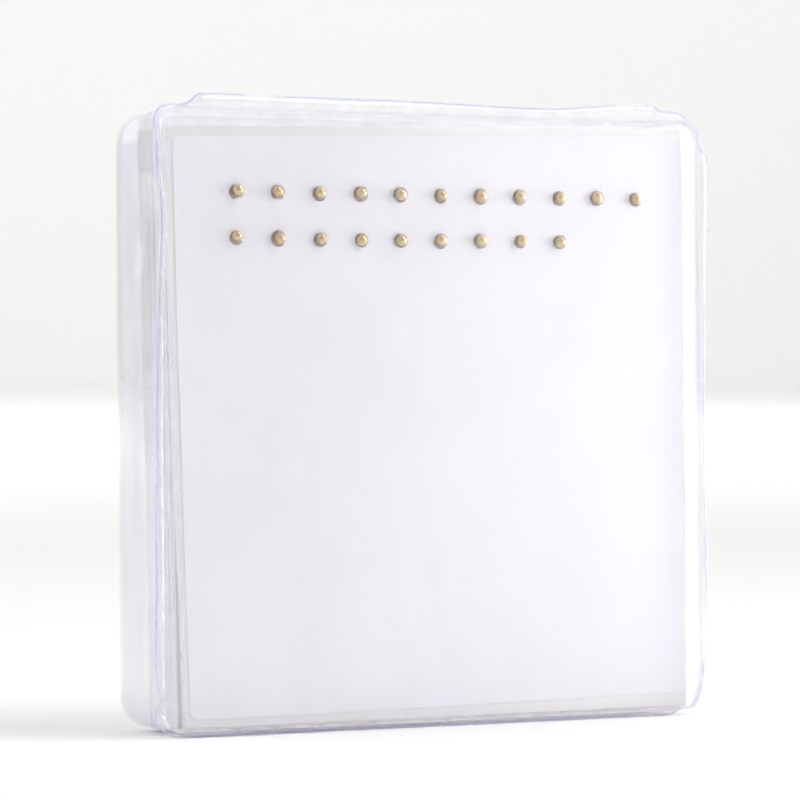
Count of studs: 20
